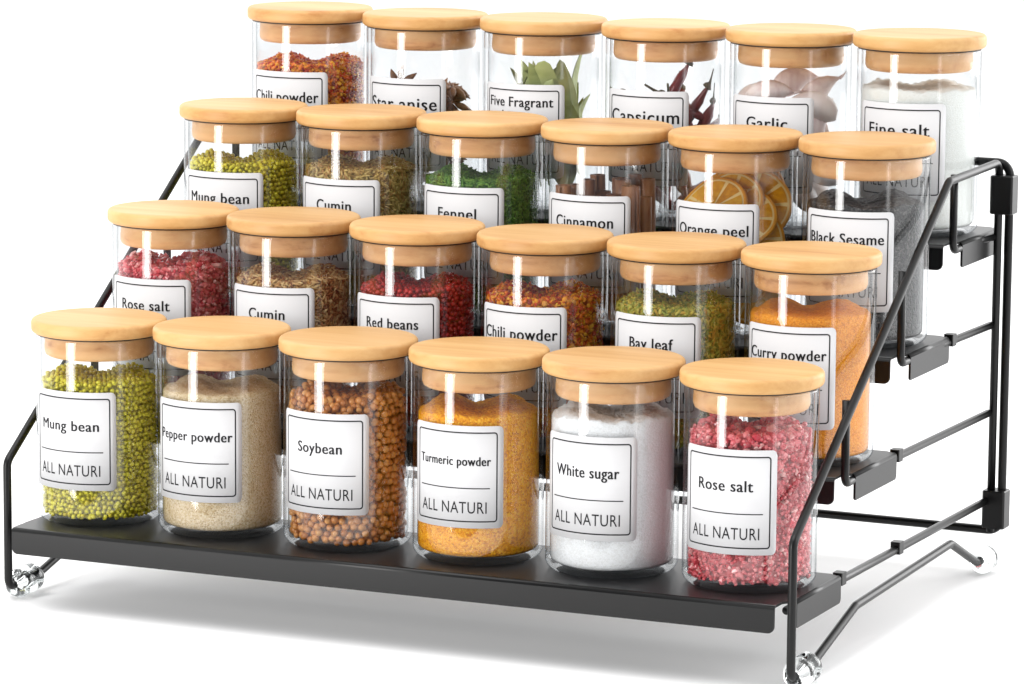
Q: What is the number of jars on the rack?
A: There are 24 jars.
